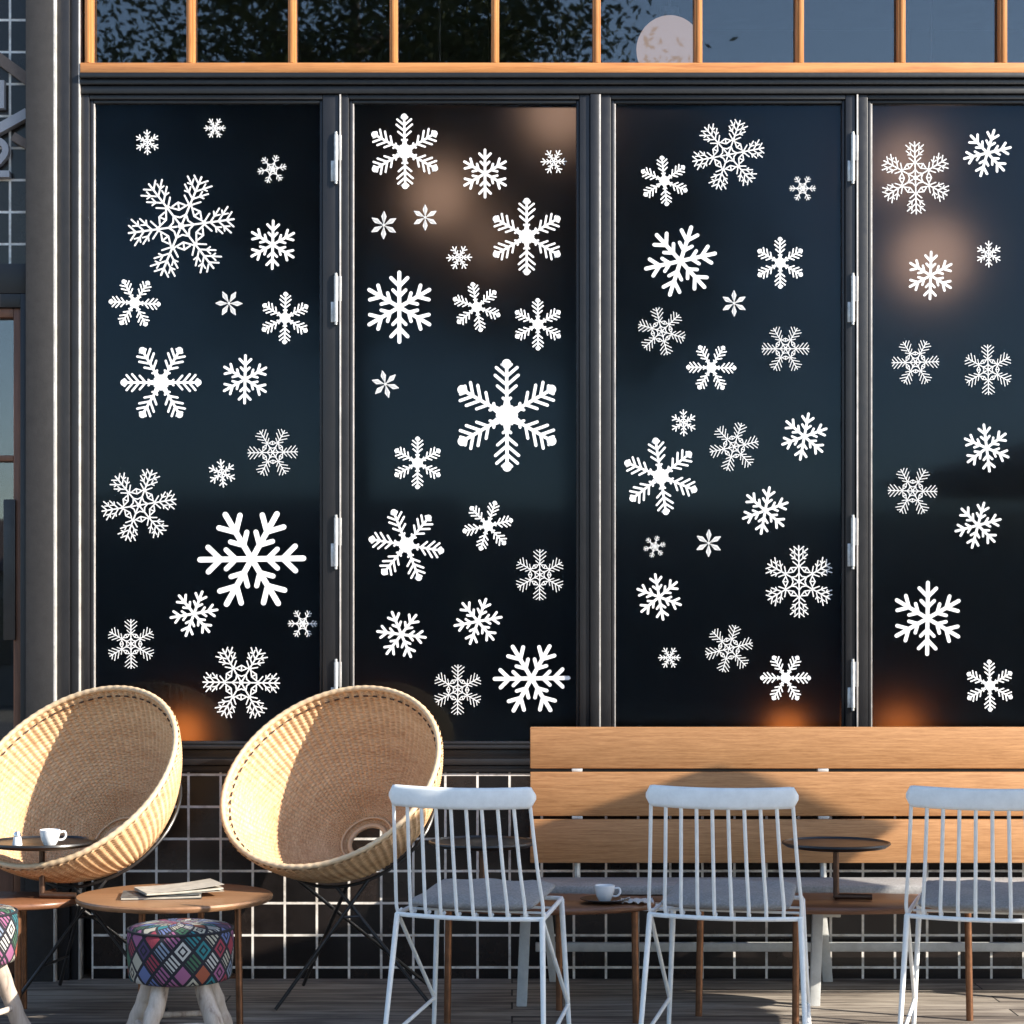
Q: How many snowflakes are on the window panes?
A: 70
